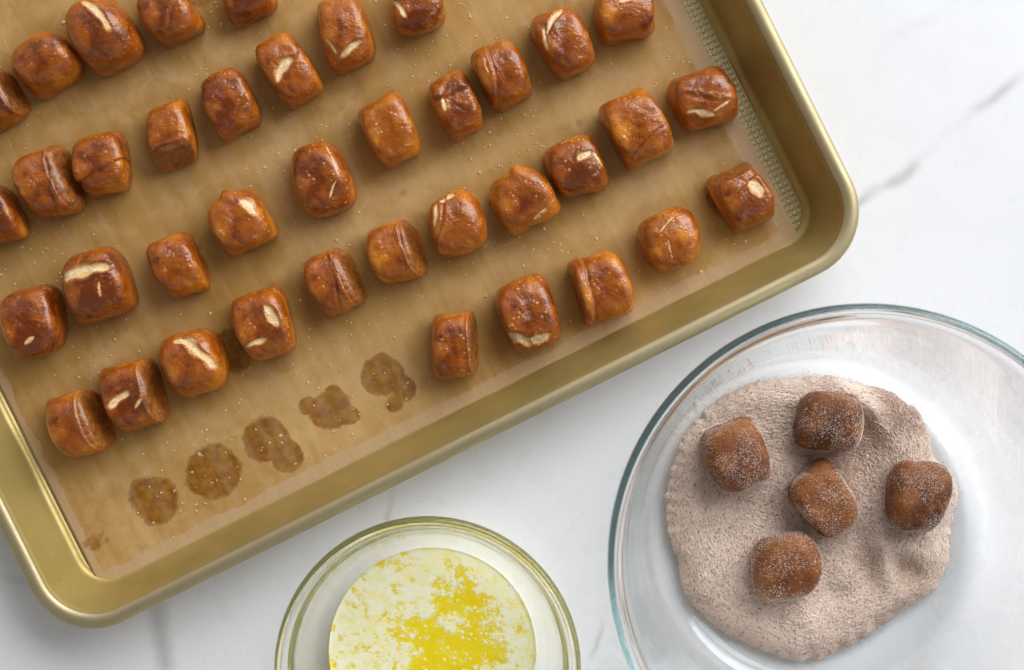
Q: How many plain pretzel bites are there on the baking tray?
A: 39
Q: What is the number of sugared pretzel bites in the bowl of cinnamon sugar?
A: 5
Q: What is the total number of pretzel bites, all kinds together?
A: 44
